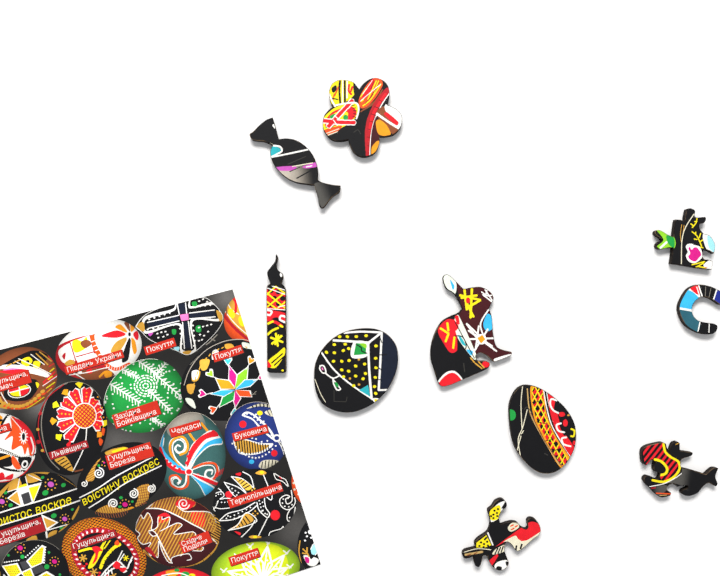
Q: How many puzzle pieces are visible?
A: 10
